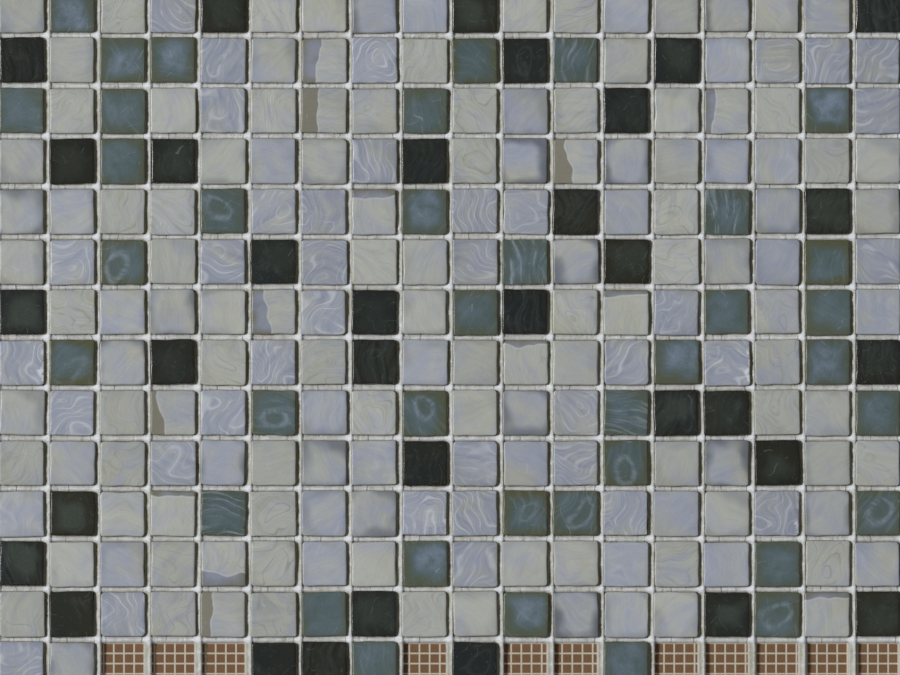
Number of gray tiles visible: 170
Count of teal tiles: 38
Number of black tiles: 33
